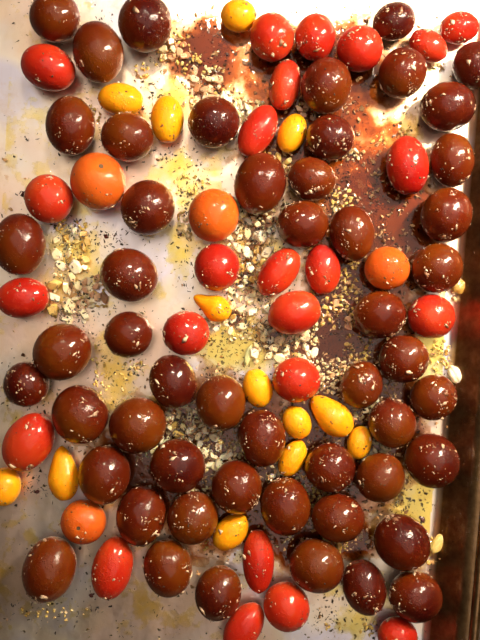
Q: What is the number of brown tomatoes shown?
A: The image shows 52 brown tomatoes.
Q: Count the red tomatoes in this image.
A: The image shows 24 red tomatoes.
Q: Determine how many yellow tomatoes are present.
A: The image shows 13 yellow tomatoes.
